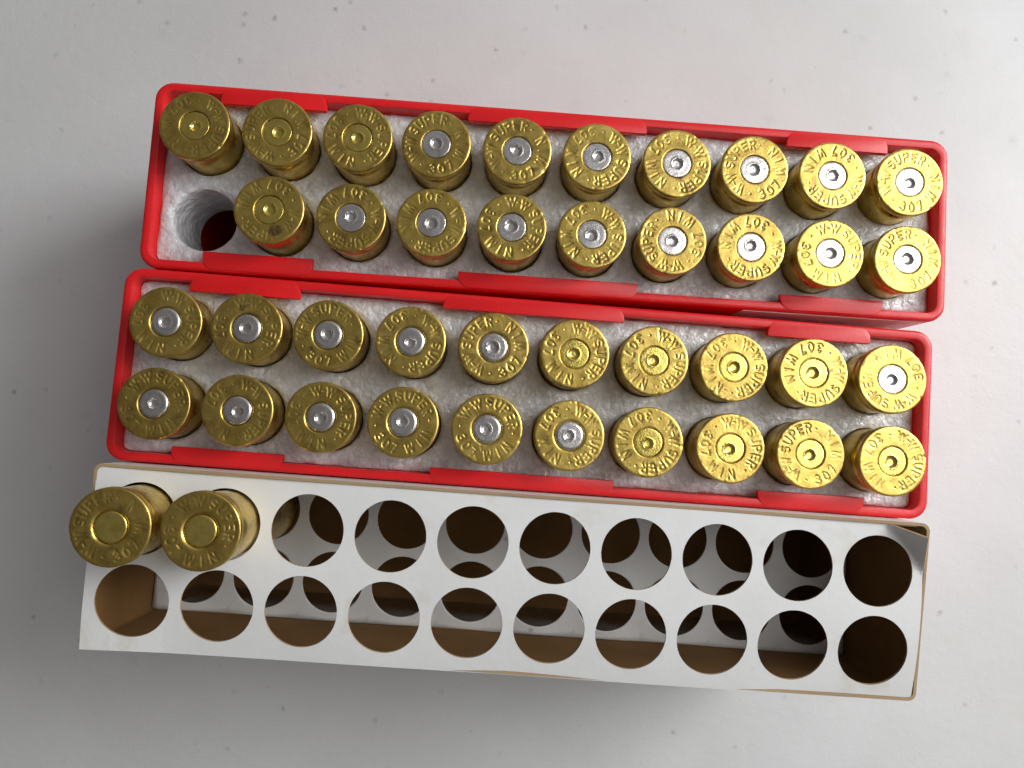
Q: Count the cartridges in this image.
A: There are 41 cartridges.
